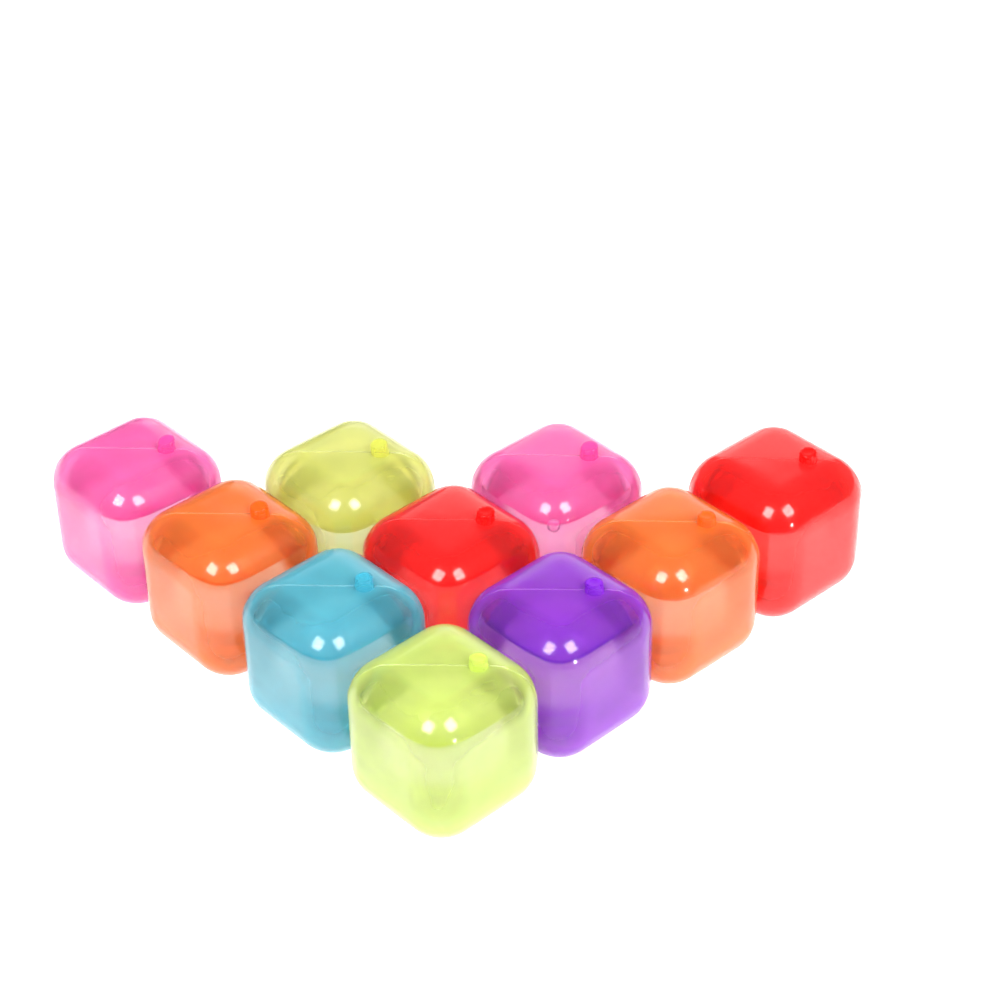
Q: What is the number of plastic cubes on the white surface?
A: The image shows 10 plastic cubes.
